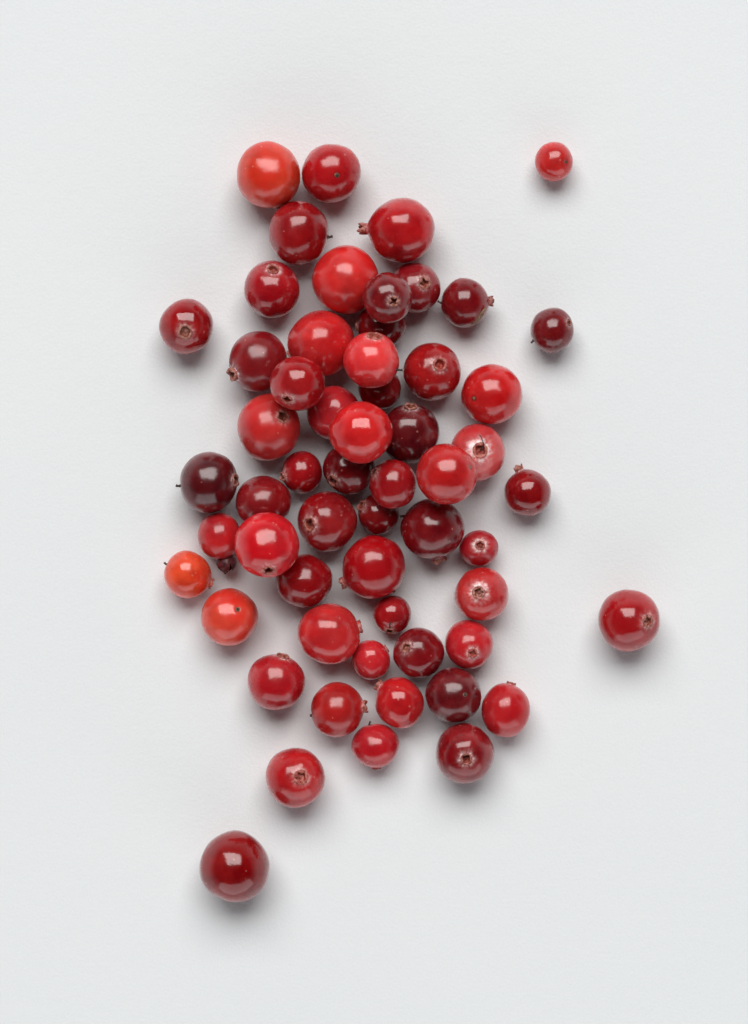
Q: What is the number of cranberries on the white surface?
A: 58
